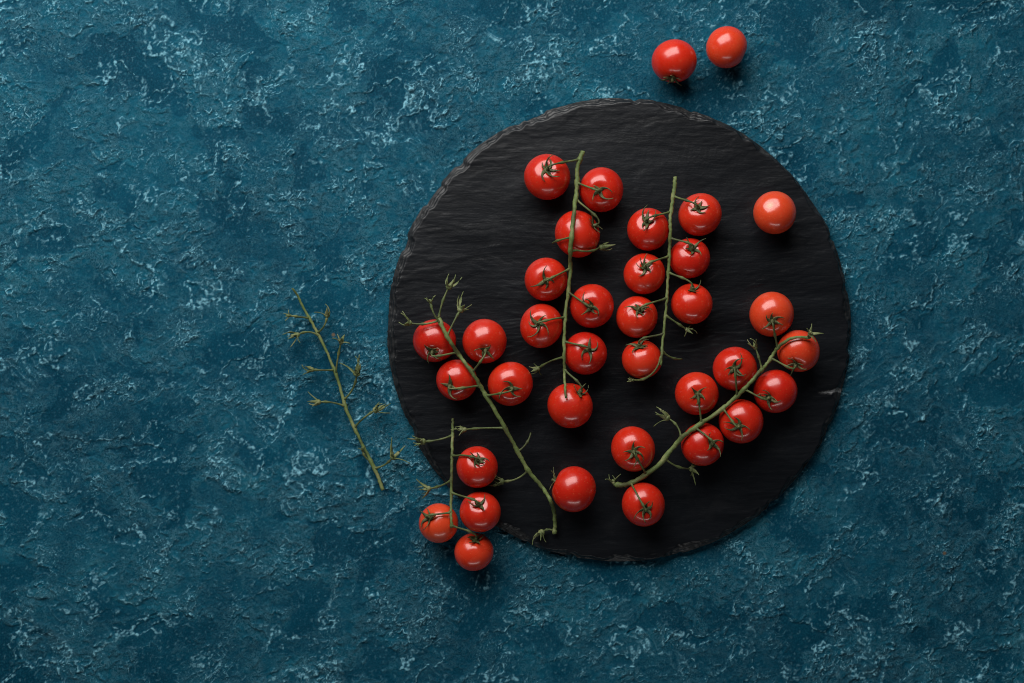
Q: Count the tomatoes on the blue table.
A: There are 36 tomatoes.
